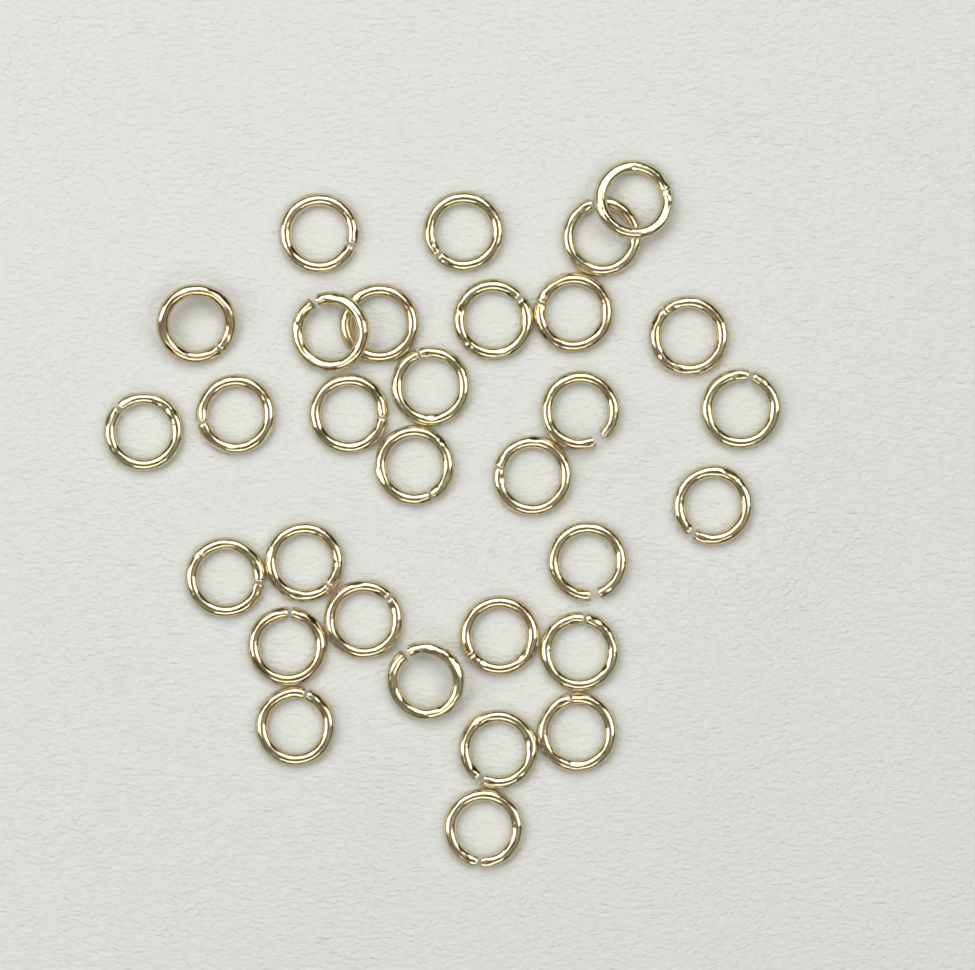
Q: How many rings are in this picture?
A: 31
